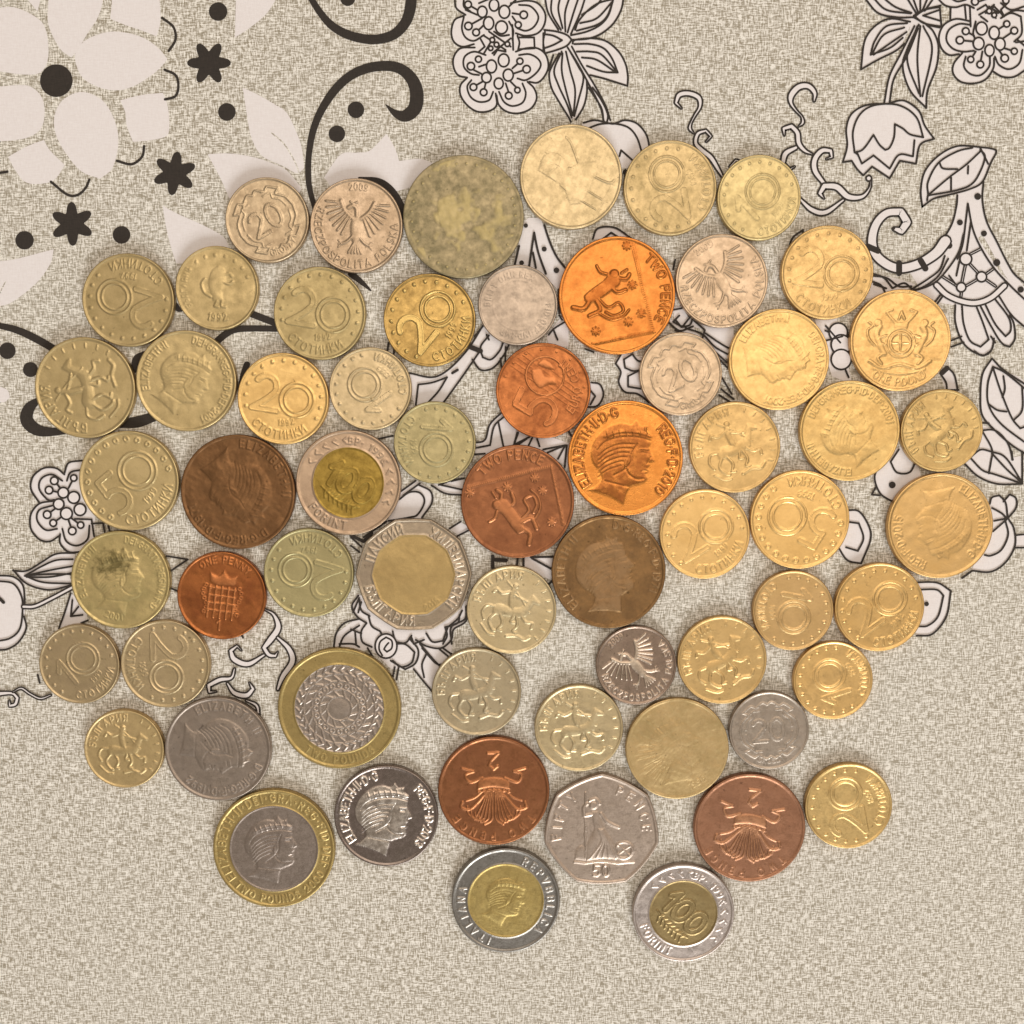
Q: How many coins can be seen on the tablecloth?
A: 62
